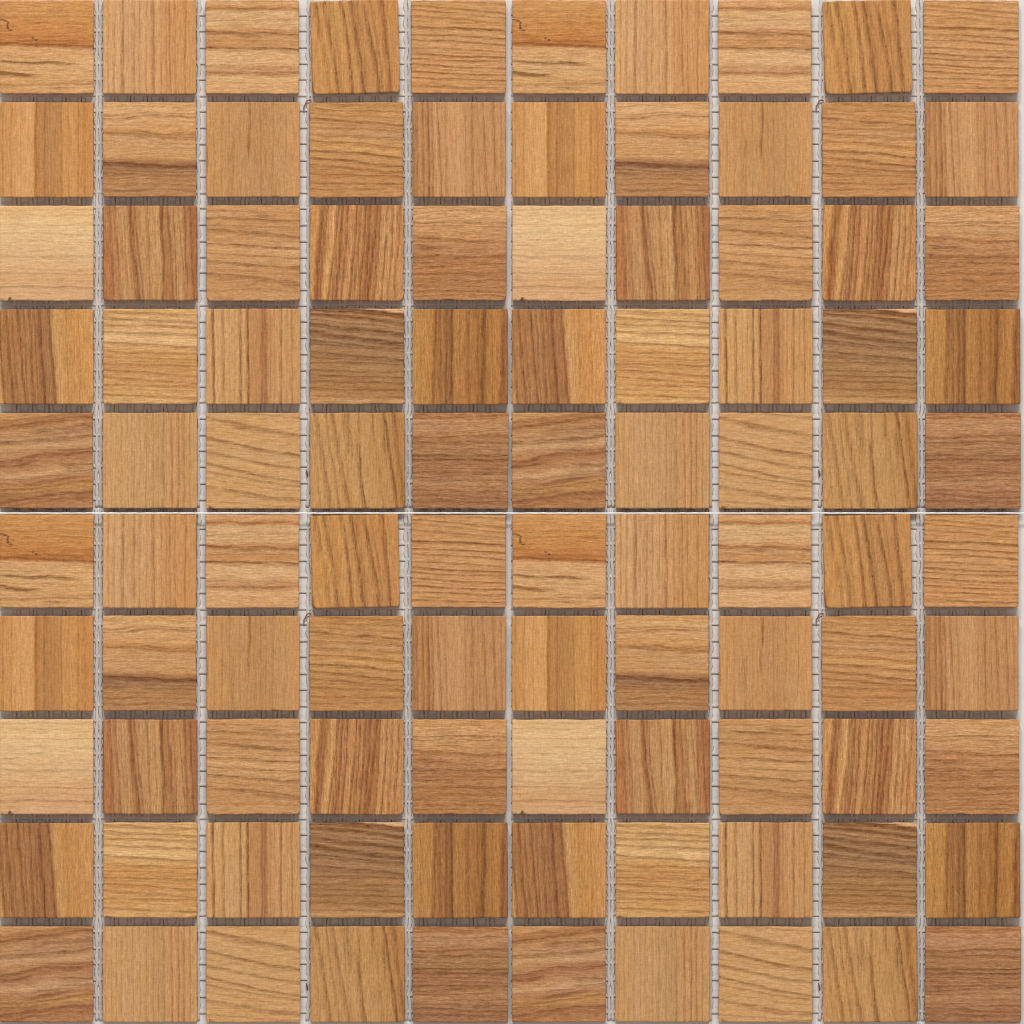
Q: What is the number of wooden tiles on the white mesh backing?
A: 100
